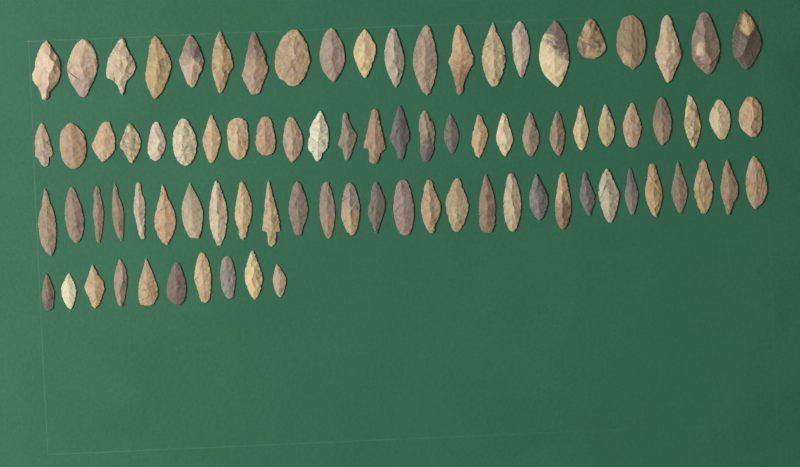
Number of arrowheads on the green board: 87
